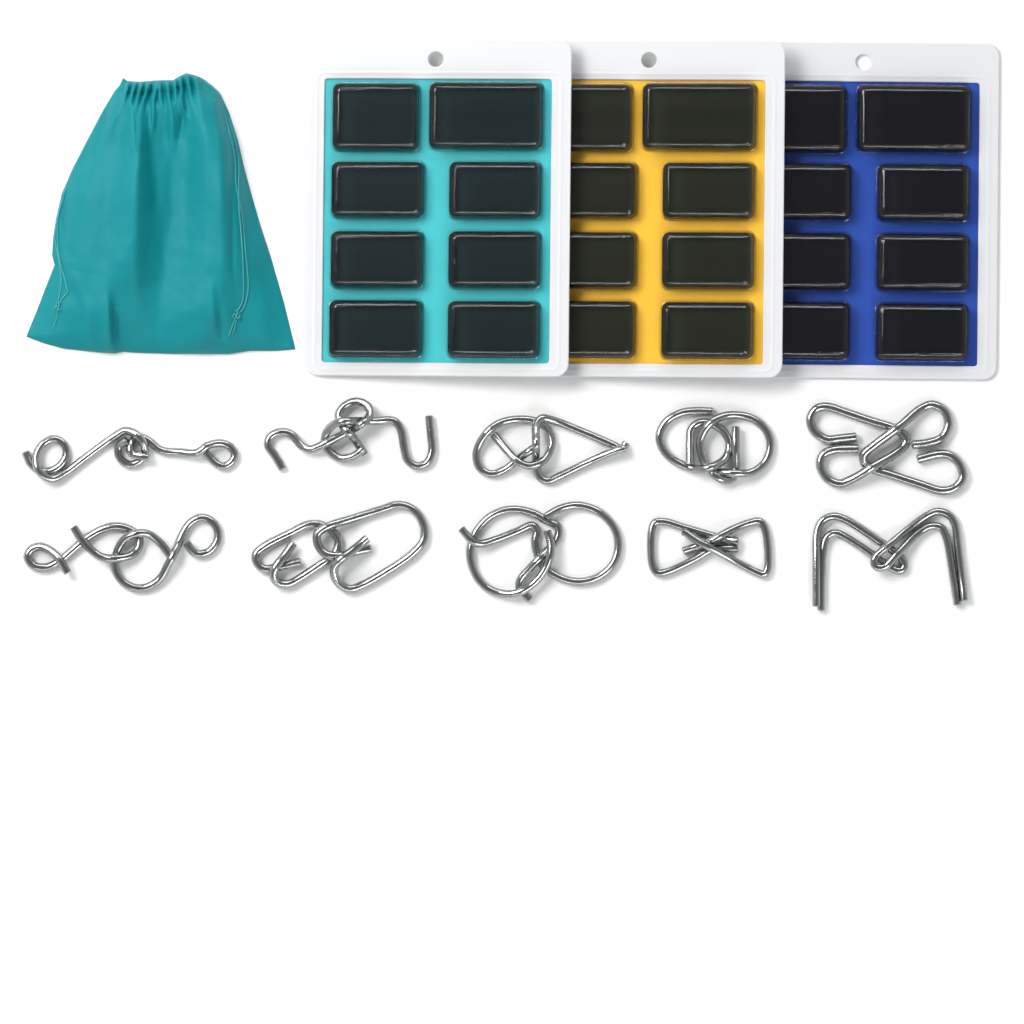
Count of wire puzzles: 10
